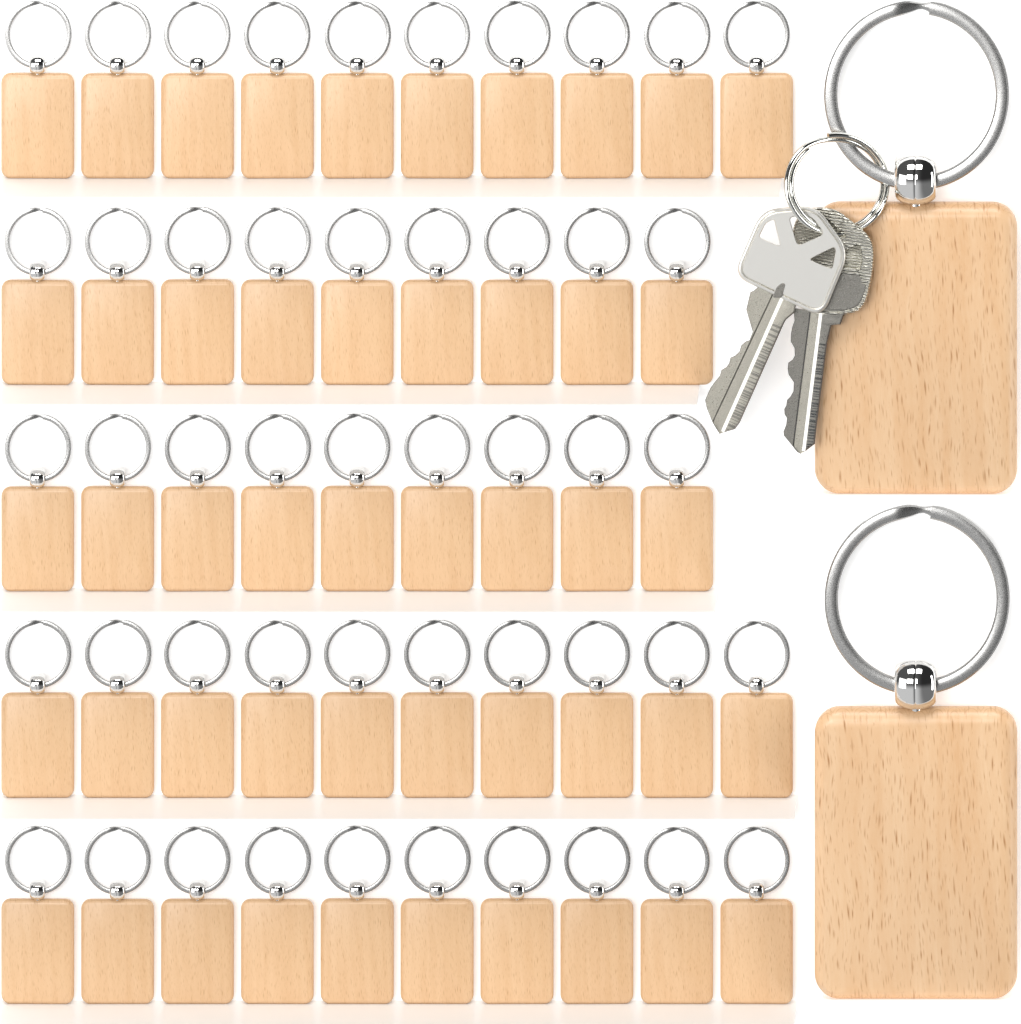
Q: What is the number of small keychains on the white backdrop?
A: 48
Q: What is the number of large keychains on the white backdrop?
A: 2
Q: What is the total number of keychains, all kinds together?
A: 50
